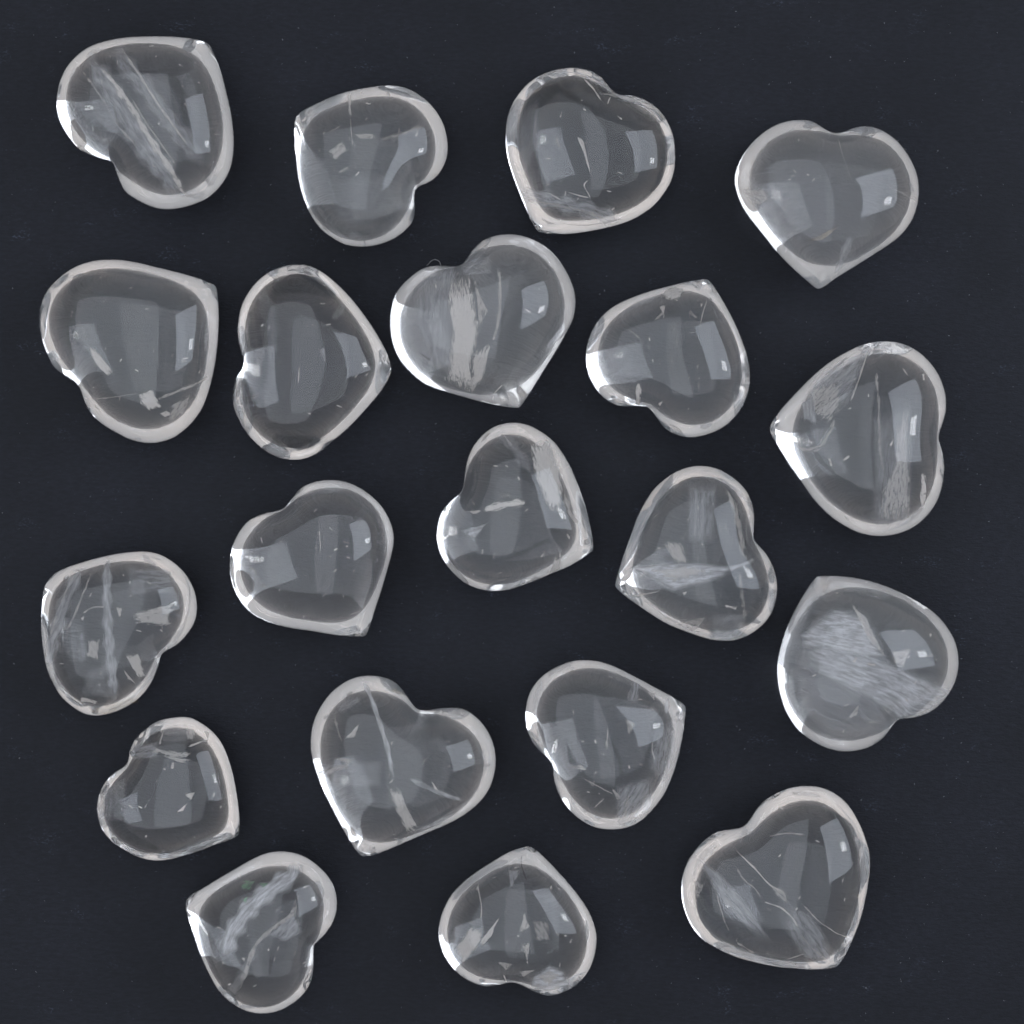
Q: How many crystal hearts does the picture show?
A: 20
